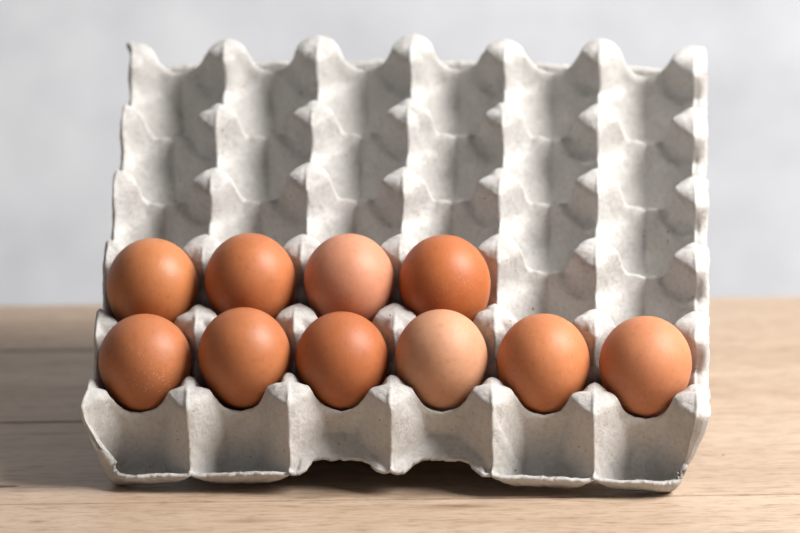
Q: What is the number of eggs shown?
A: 10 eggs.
